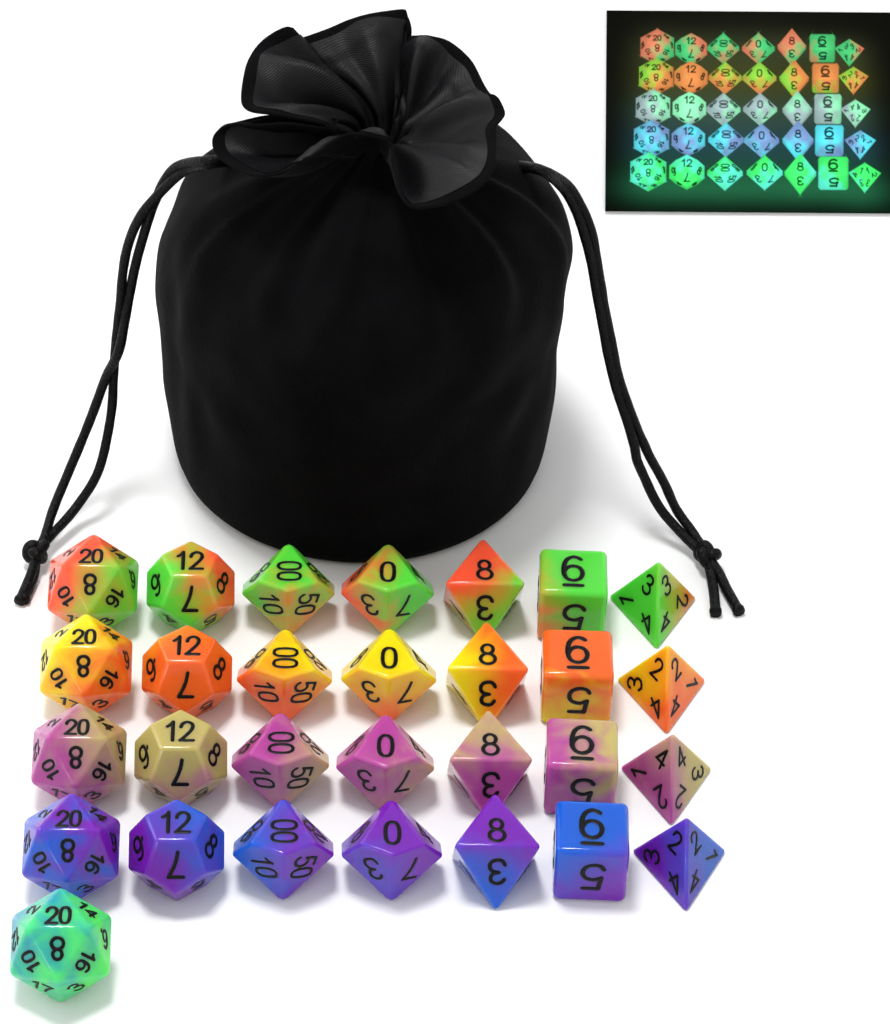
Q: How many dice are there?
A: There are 29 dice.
